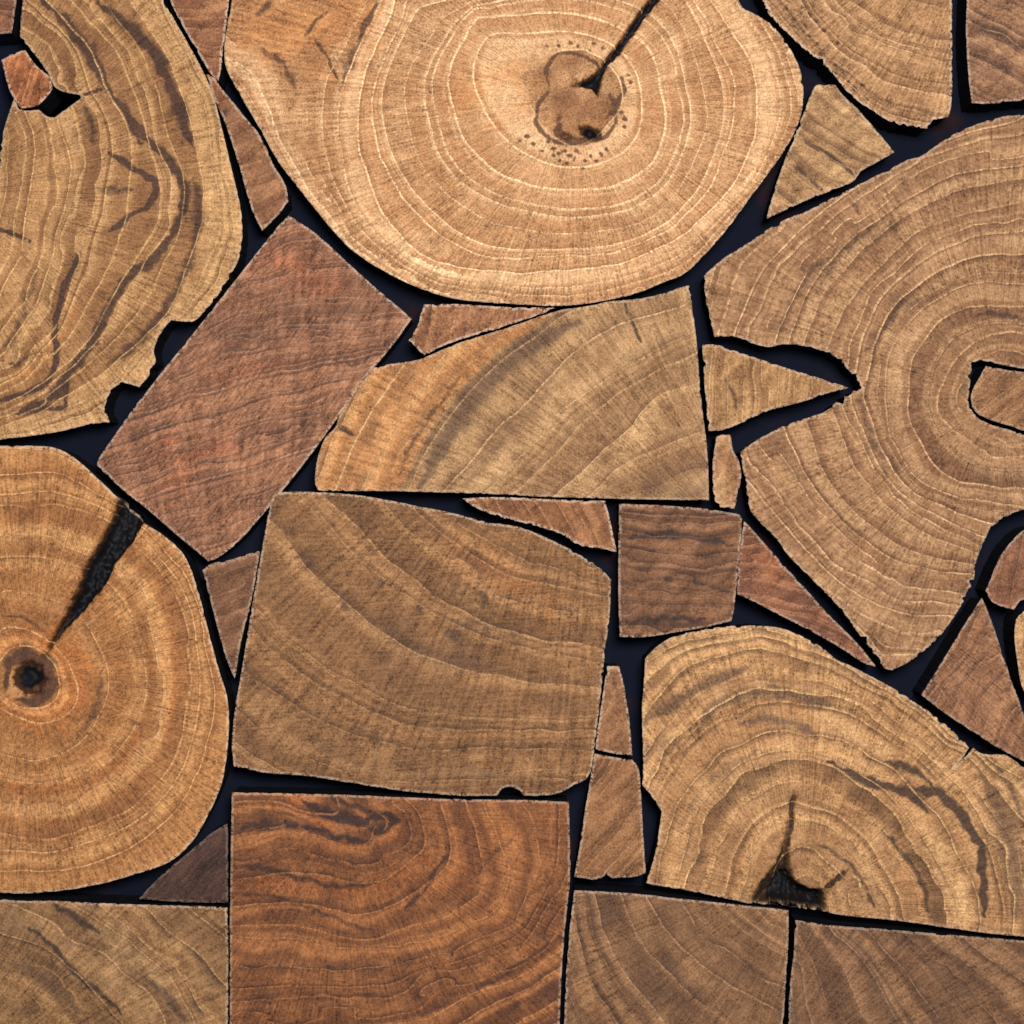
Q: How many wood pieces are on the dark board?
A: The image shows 33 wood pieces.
